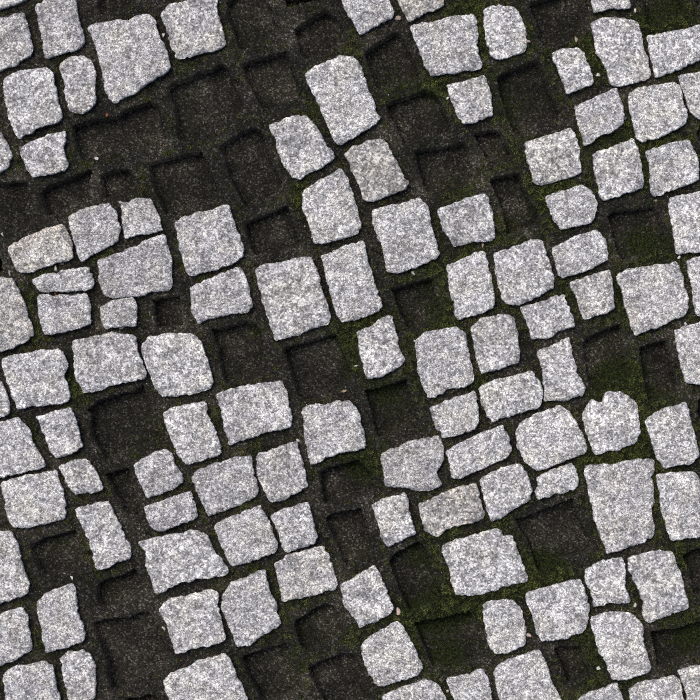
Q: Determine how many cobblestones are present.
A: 111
